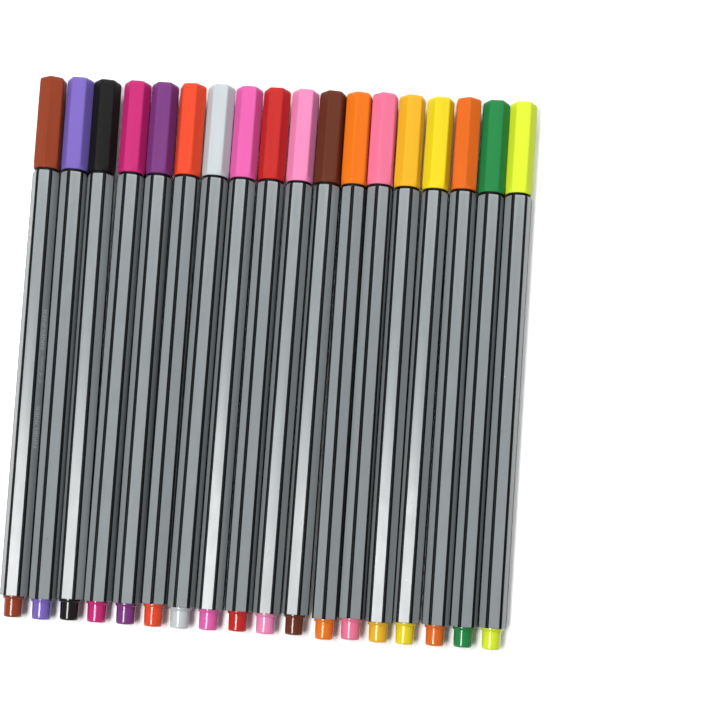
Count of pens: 18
